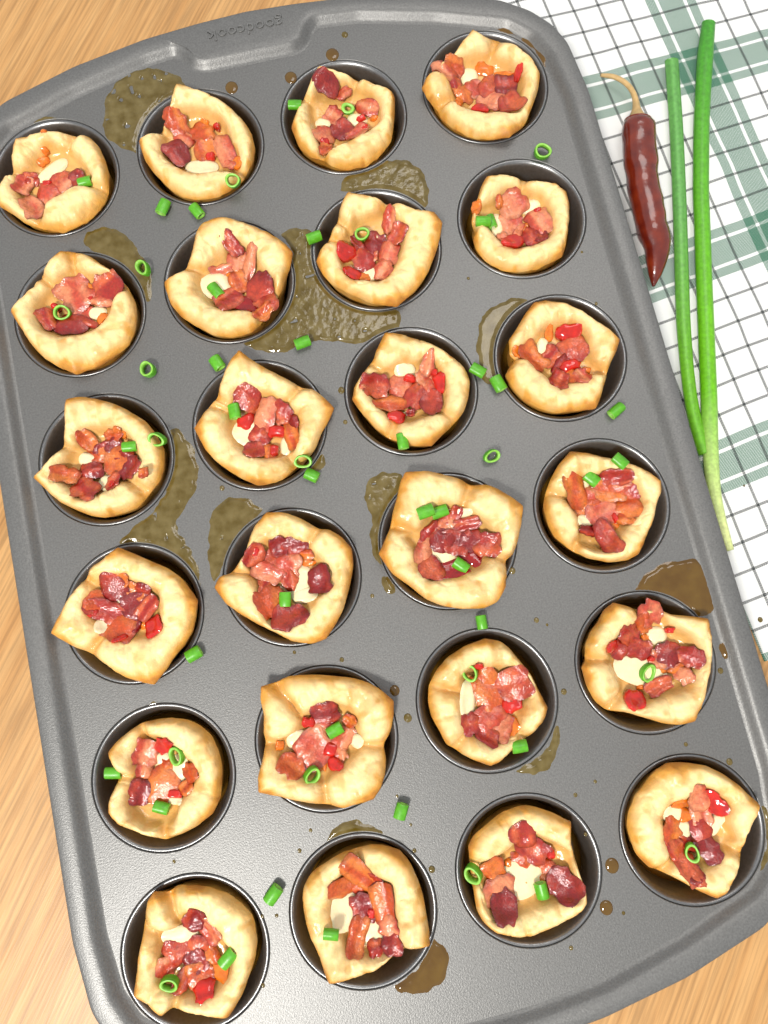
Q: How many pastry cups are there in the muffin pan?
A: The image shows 24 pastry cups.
